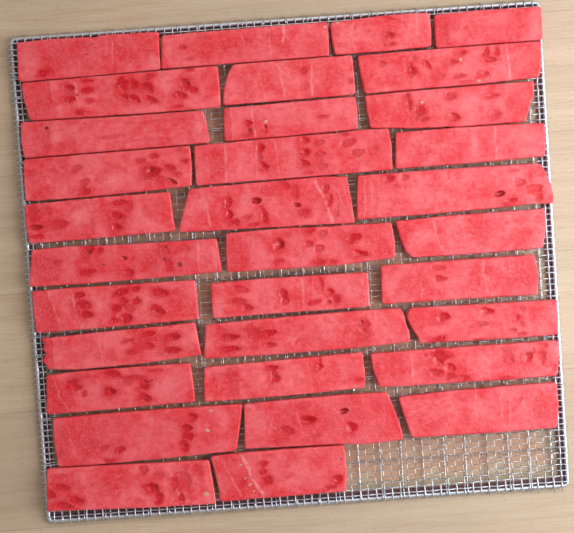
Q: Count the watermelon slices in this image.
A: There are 33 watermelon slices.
